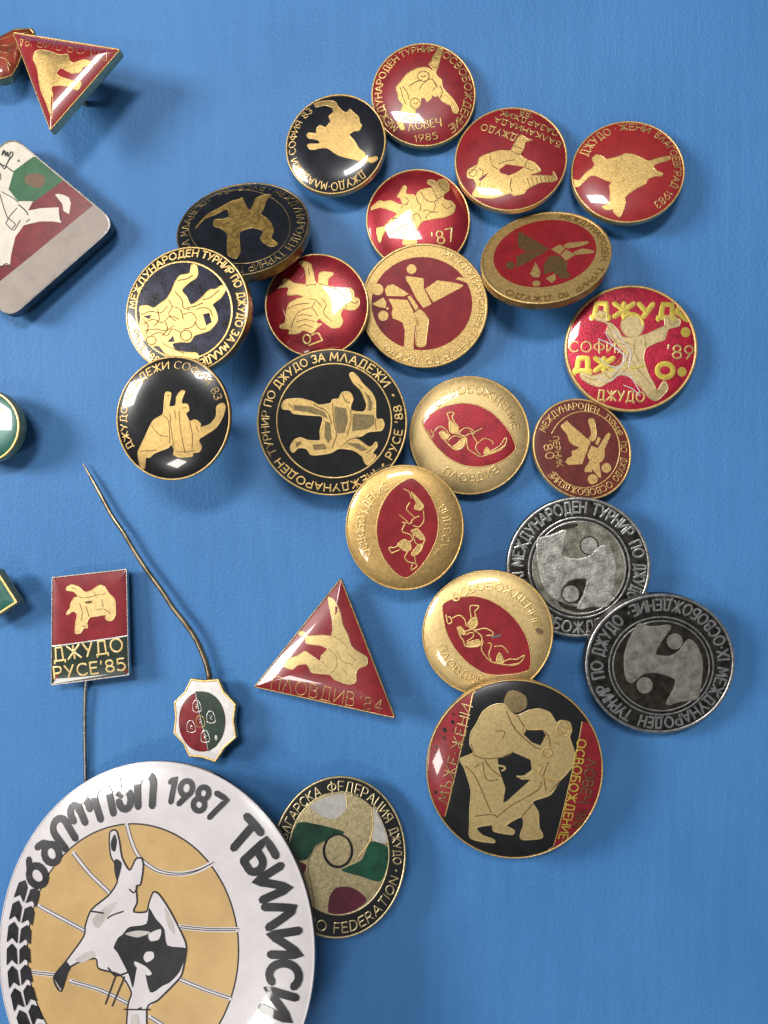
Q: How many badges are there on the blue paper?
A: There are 30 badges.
